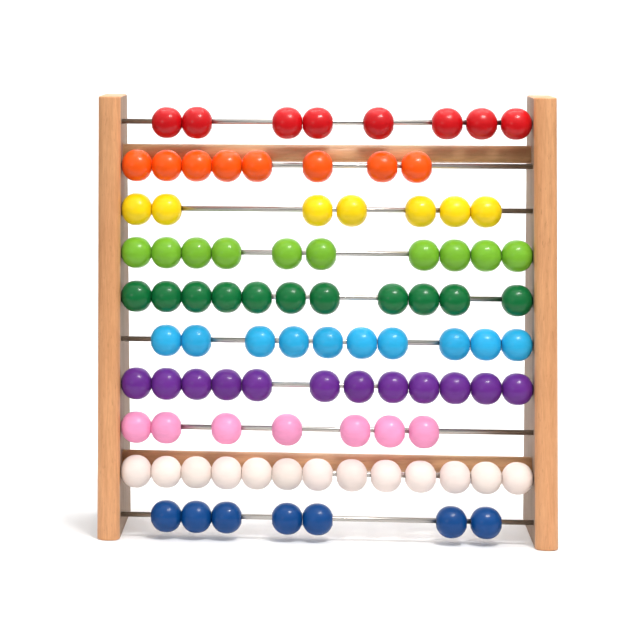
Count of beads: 93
